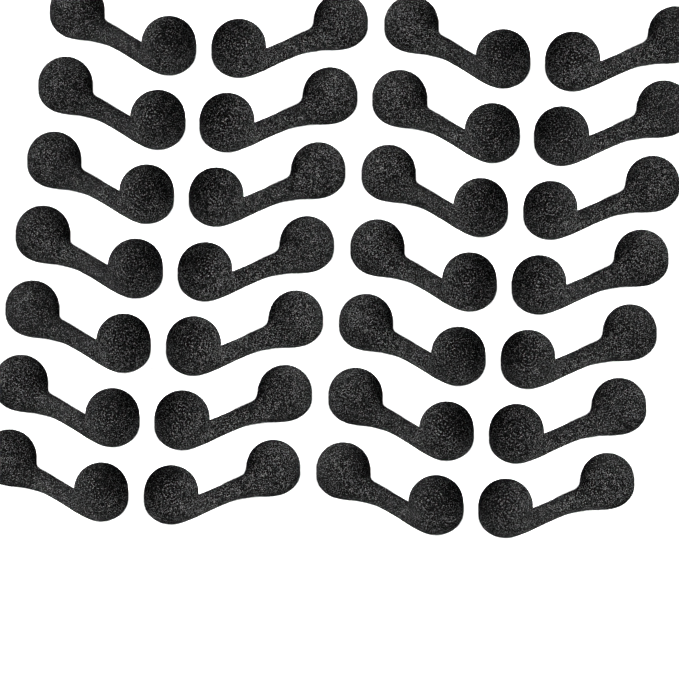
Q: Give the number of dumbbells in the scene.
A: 28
